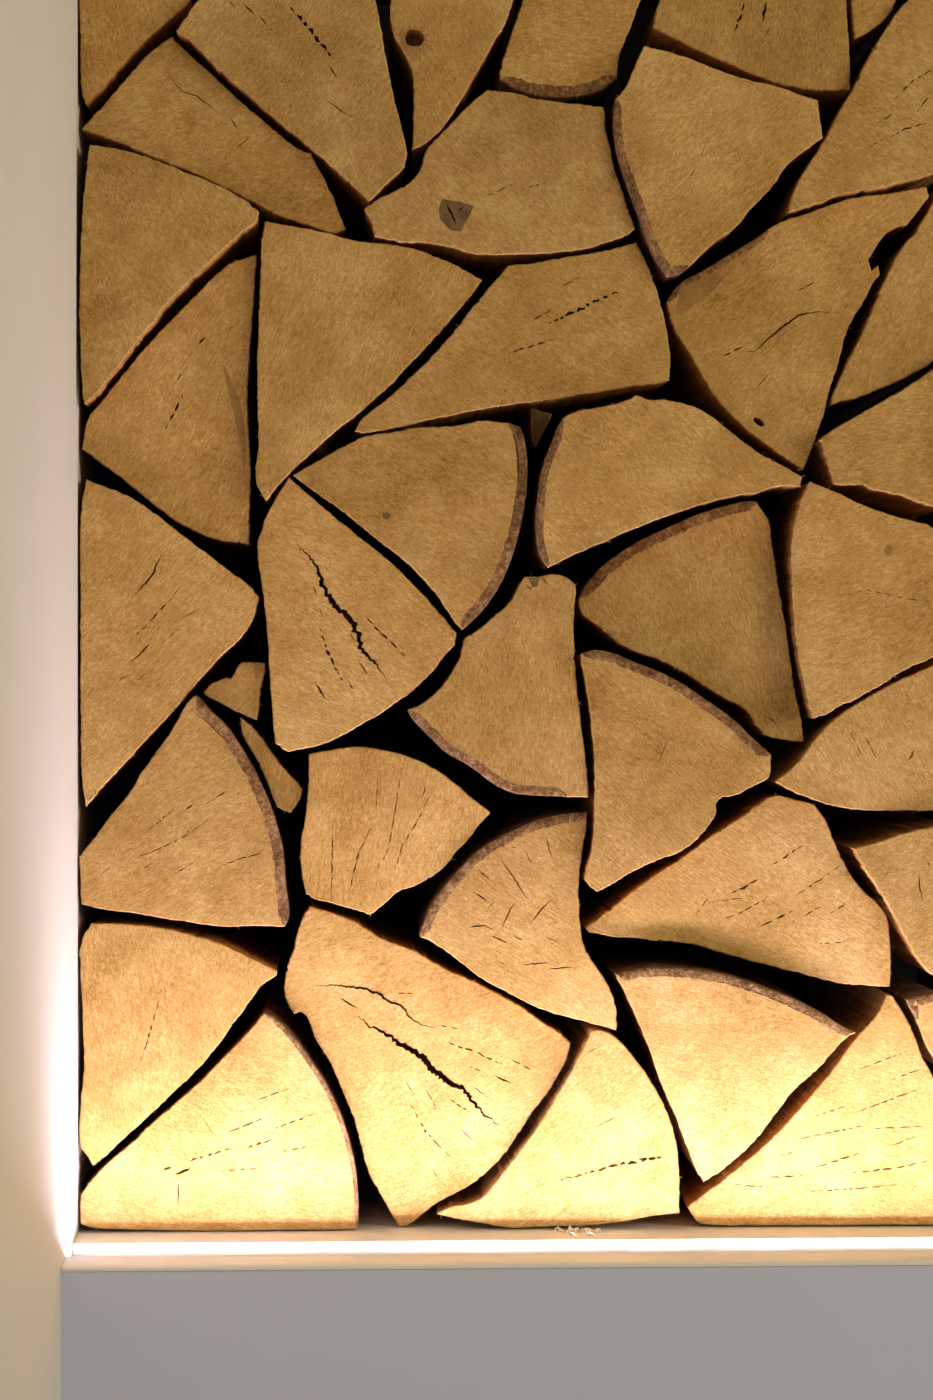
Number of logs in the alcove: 41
